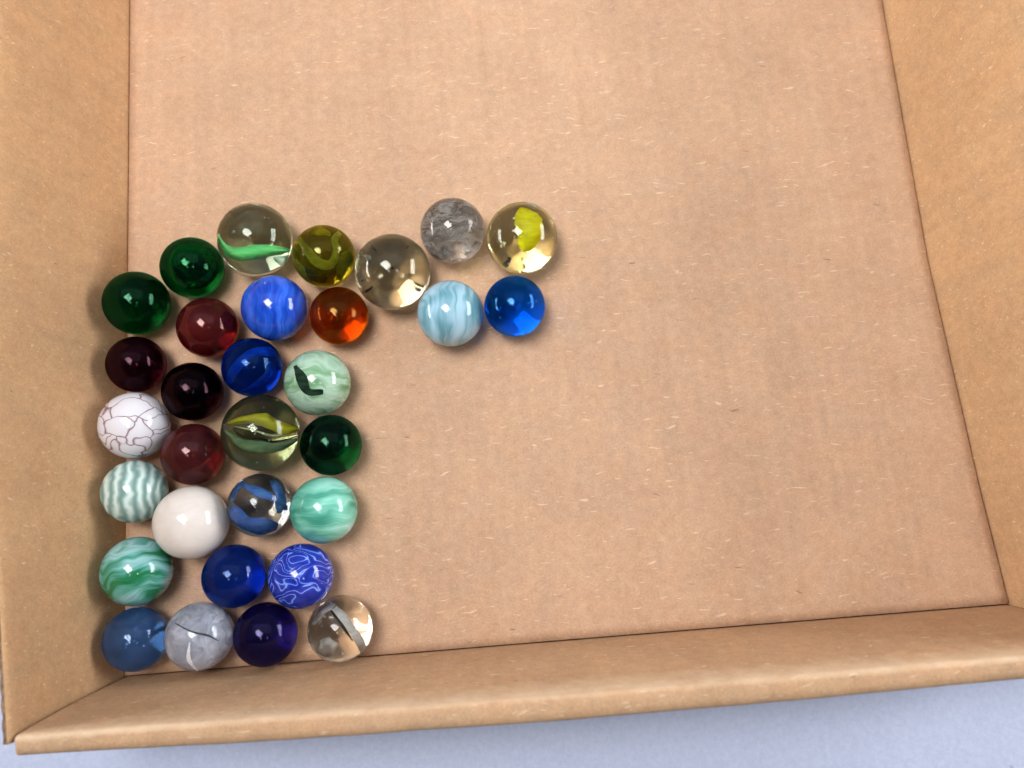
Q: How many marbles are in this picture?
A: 31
